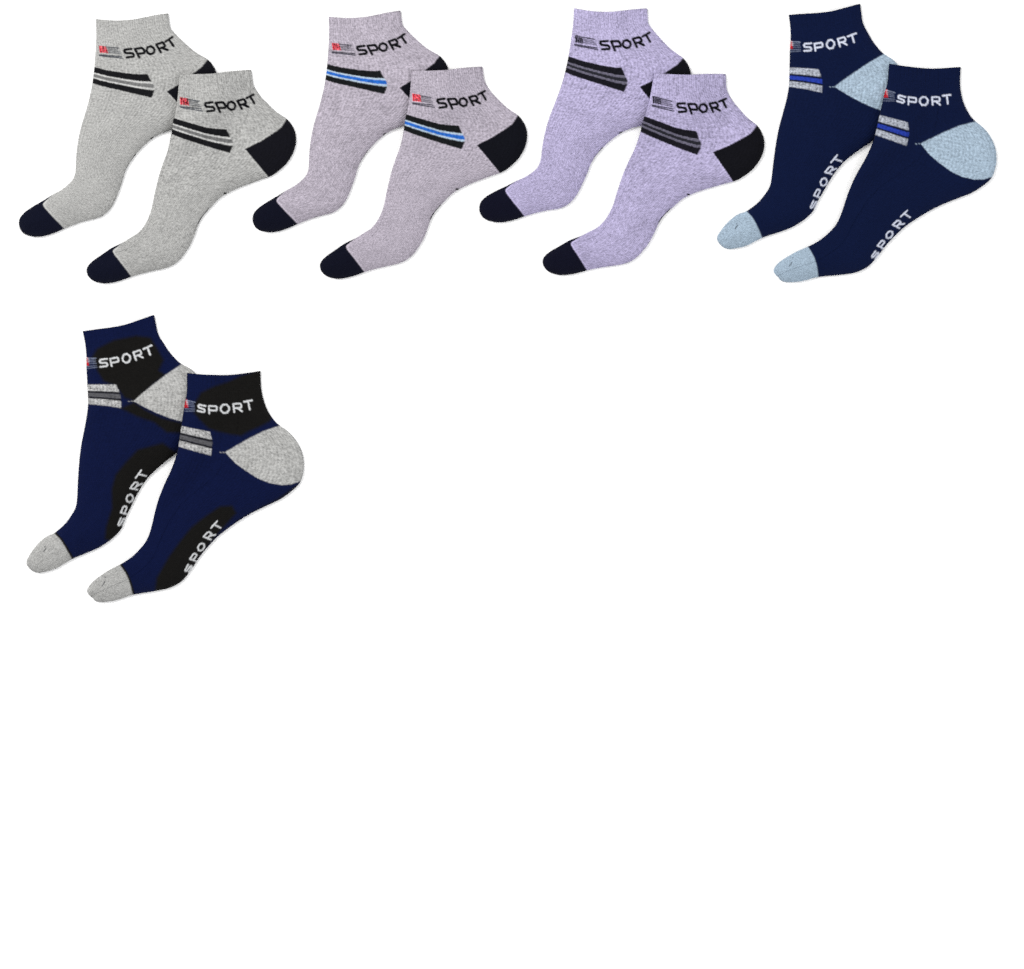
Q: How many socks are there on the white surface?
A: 10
